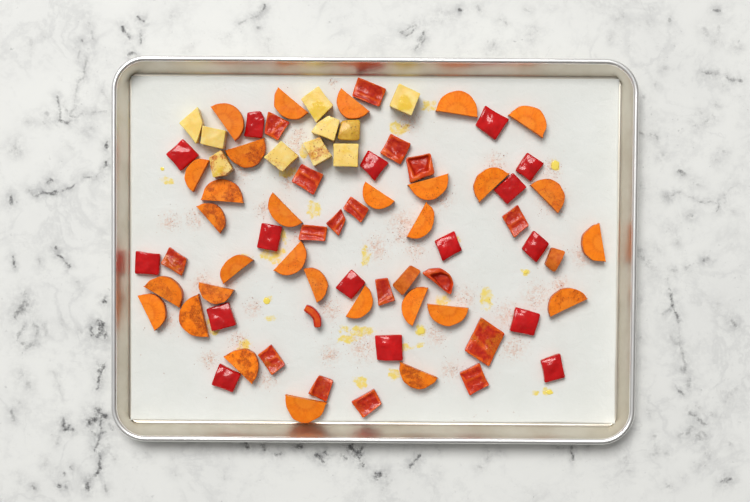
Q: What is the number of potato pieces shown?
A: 10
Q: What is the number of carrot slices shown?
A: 32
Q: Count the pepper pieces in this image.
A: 34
